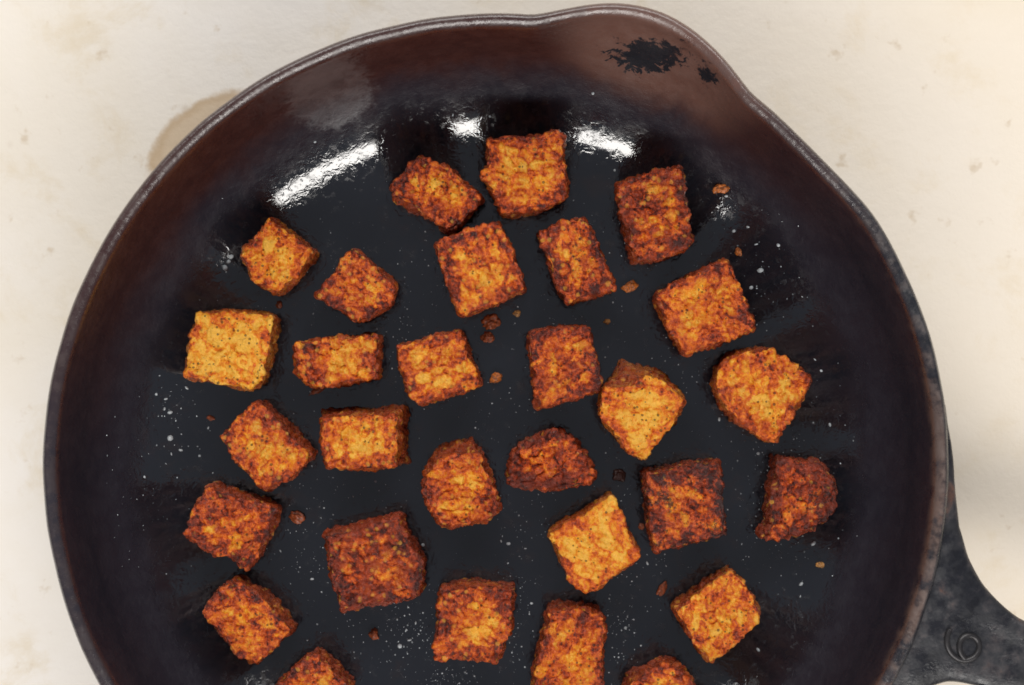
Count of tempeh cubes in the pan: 29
